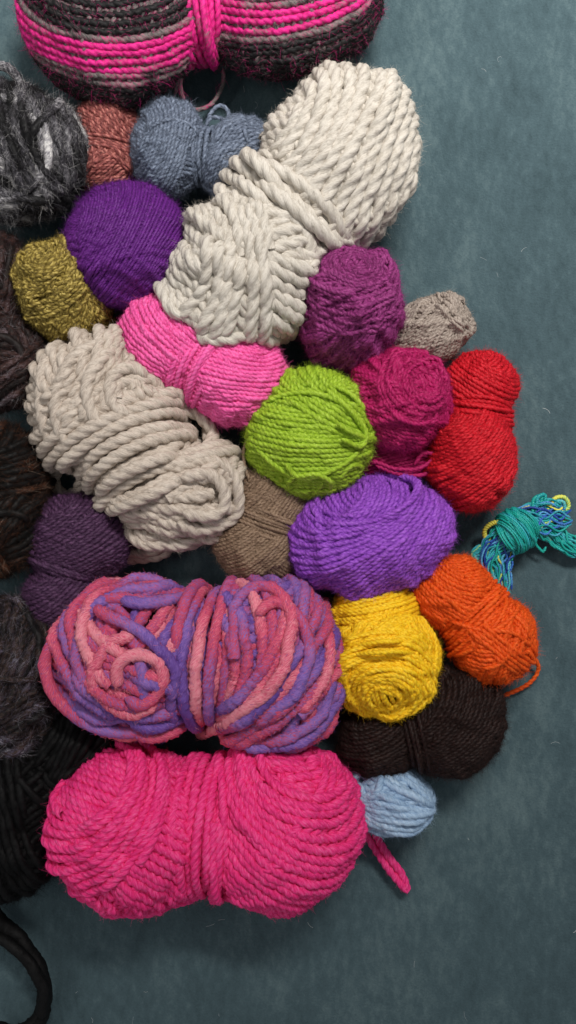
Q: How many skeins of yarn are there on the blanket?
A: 28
